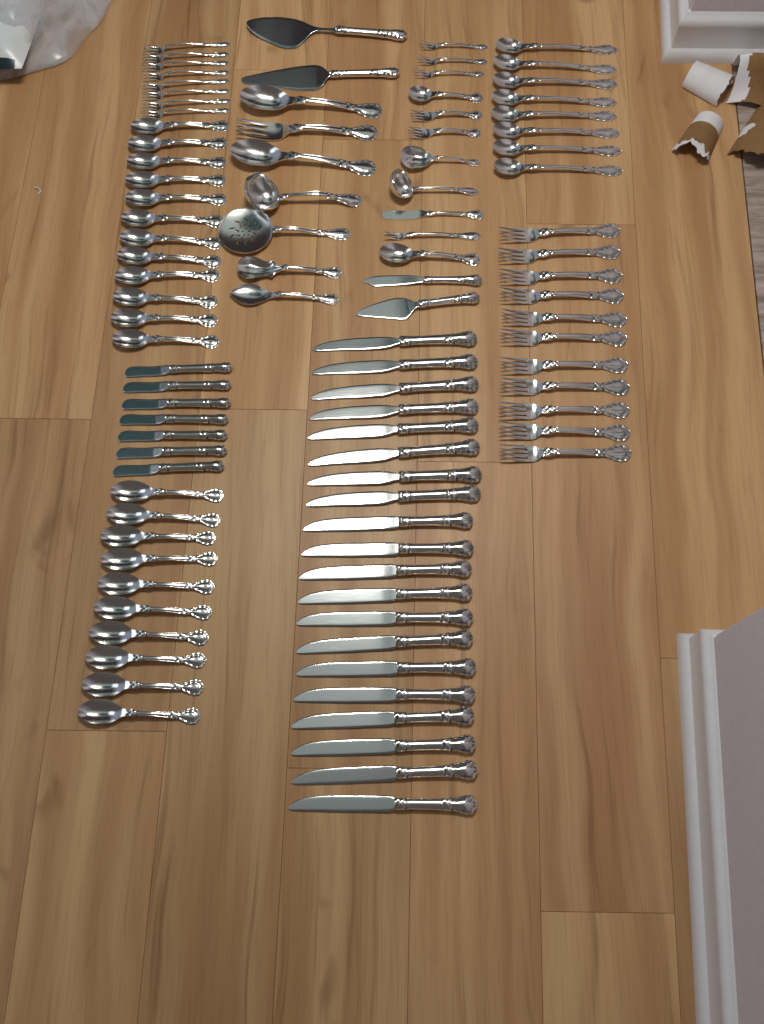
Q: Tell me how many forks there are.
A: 26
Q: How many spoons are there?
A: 37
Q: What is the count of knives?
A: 29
